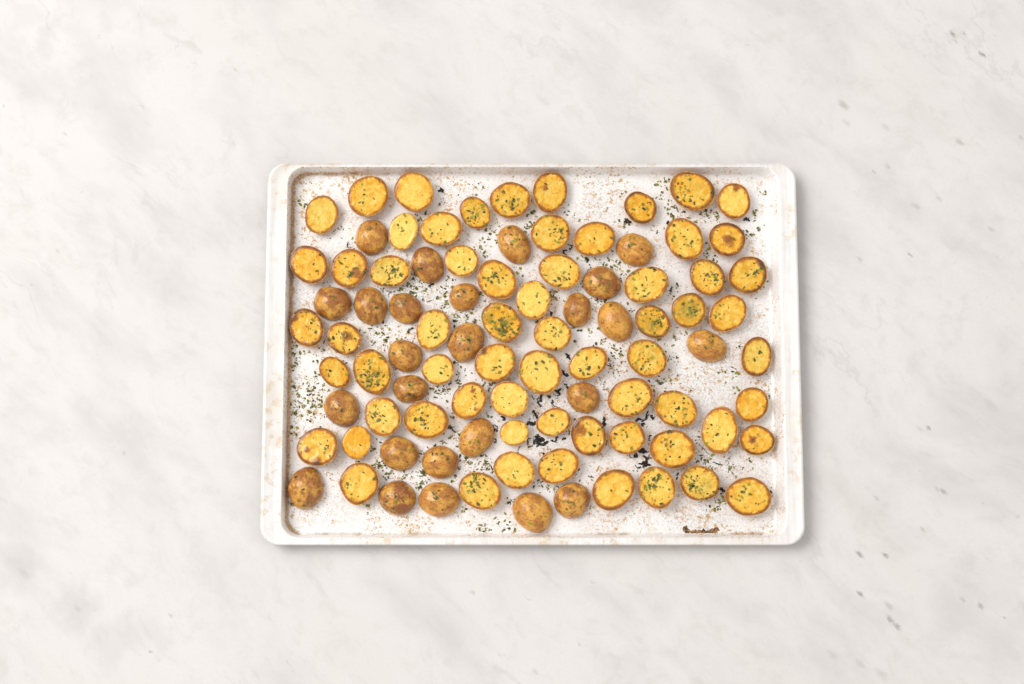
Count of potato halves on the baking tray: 90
